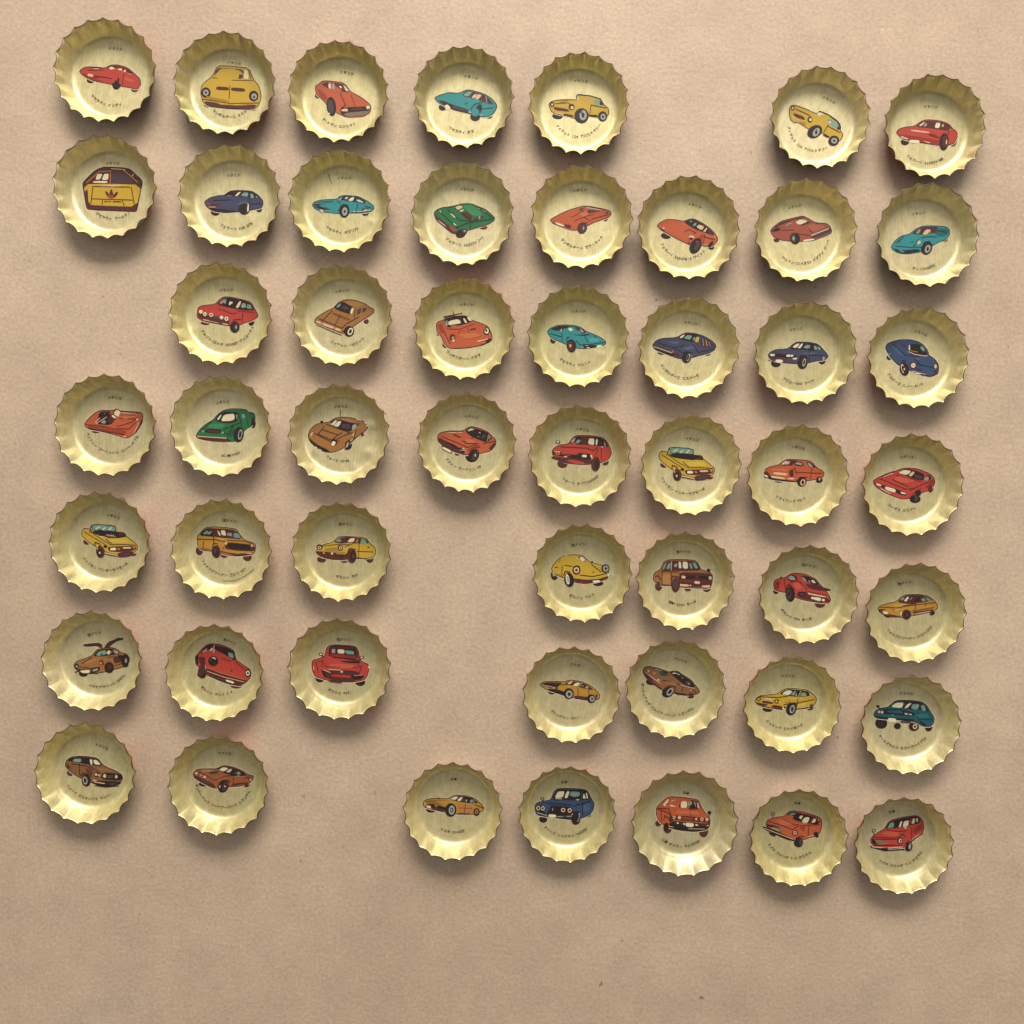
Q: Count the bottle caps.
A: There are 51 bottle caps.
